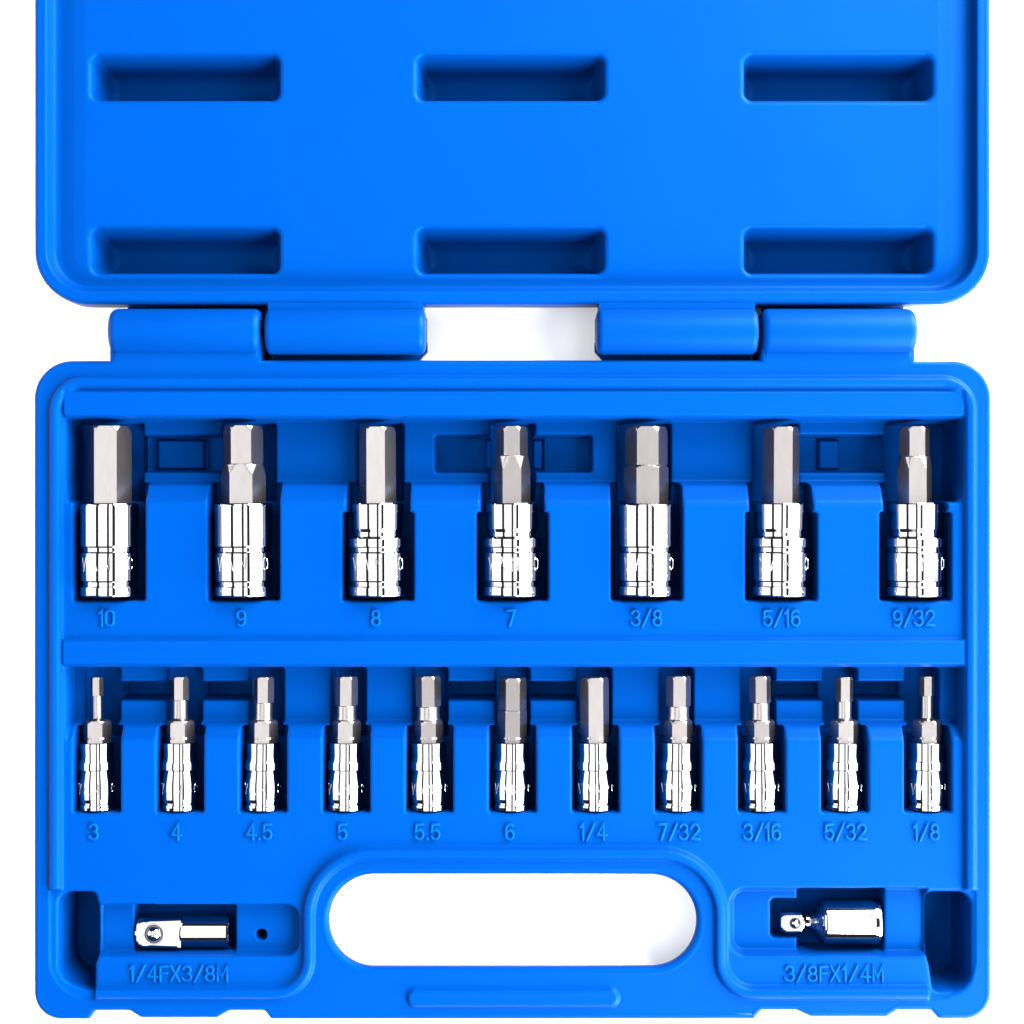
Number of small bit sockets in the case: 11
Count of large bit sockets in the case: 7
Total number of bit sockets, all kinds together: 18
